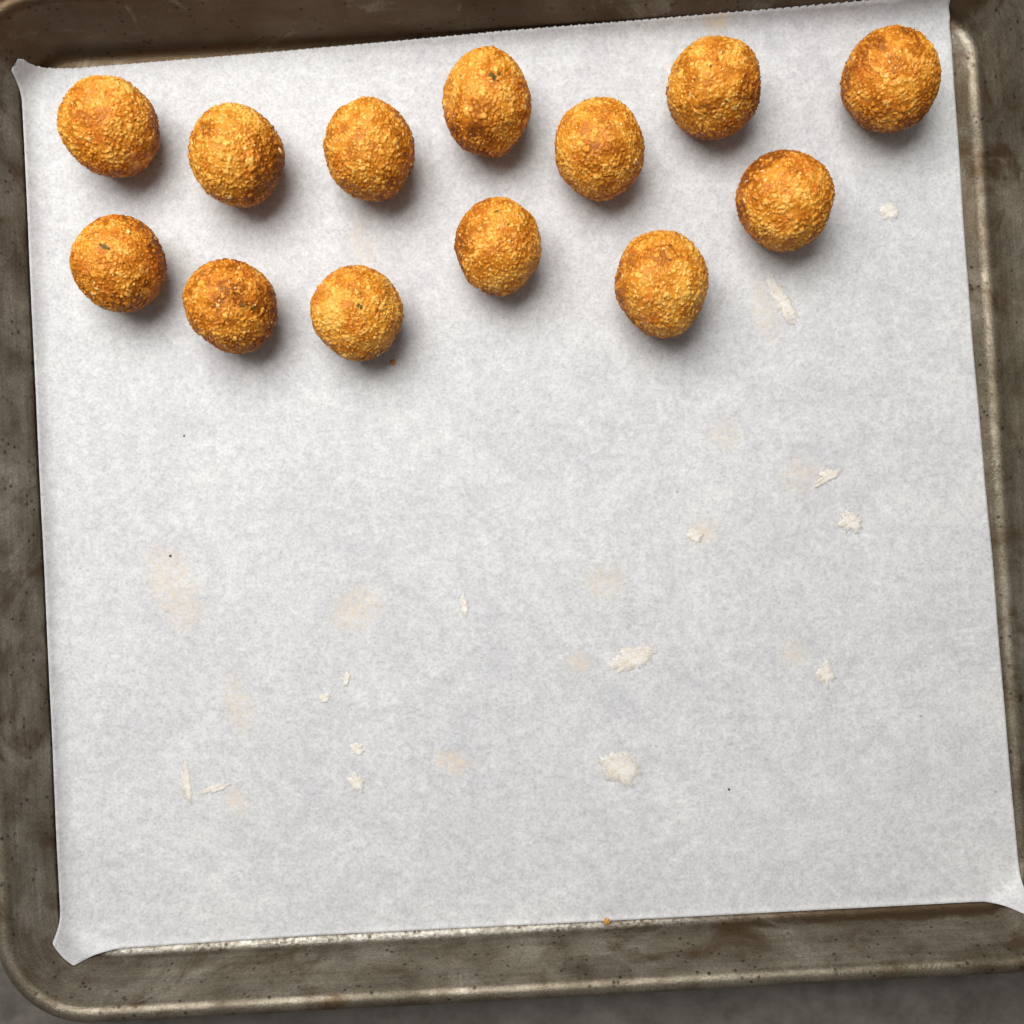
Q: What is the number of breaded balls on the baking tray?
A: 13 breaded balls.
